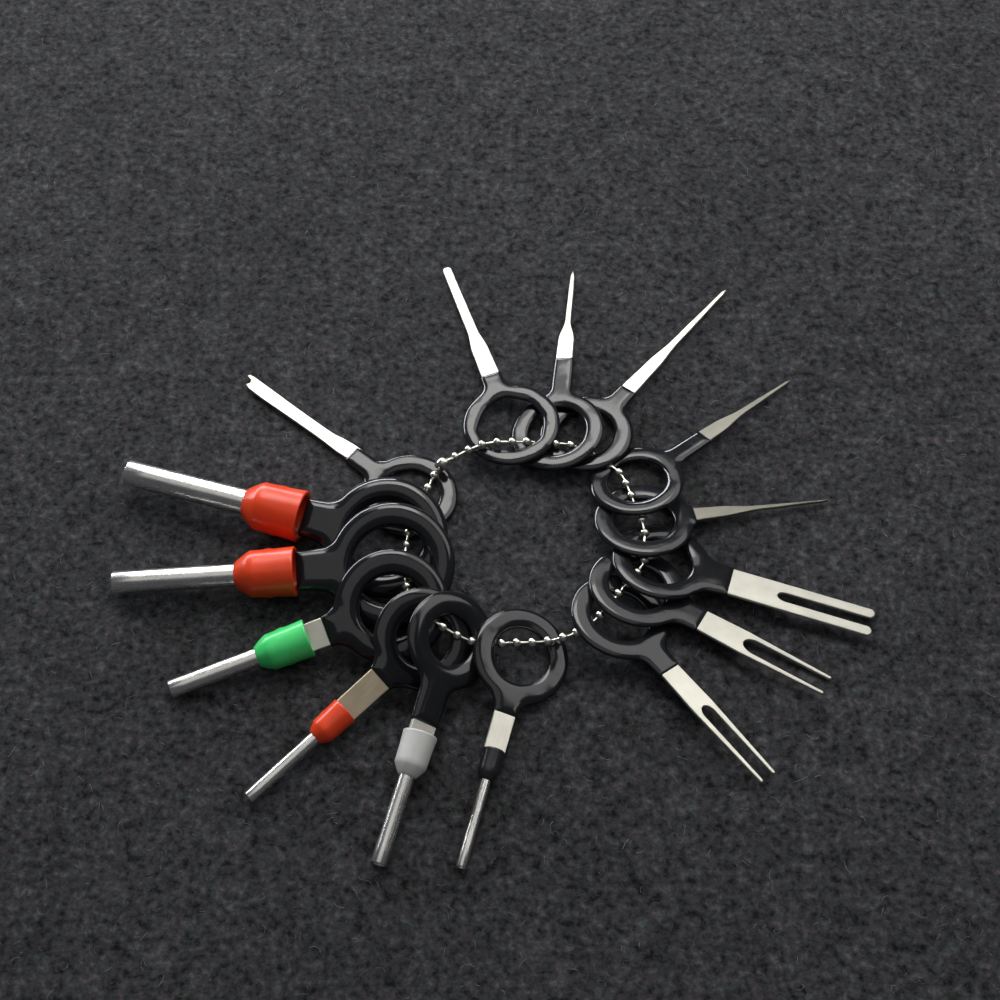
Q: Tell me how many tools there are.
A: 15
